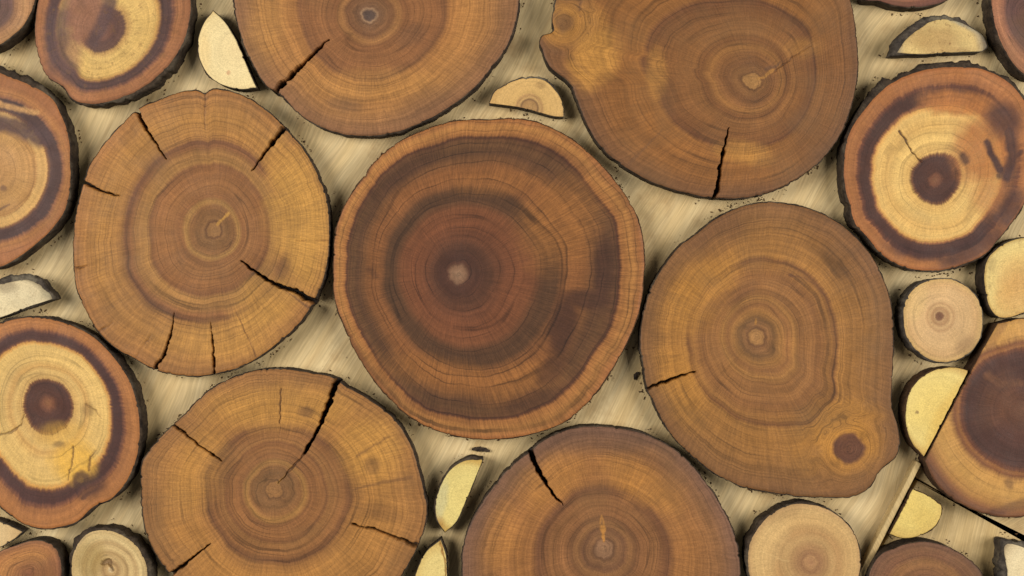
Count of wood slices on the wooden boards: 31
